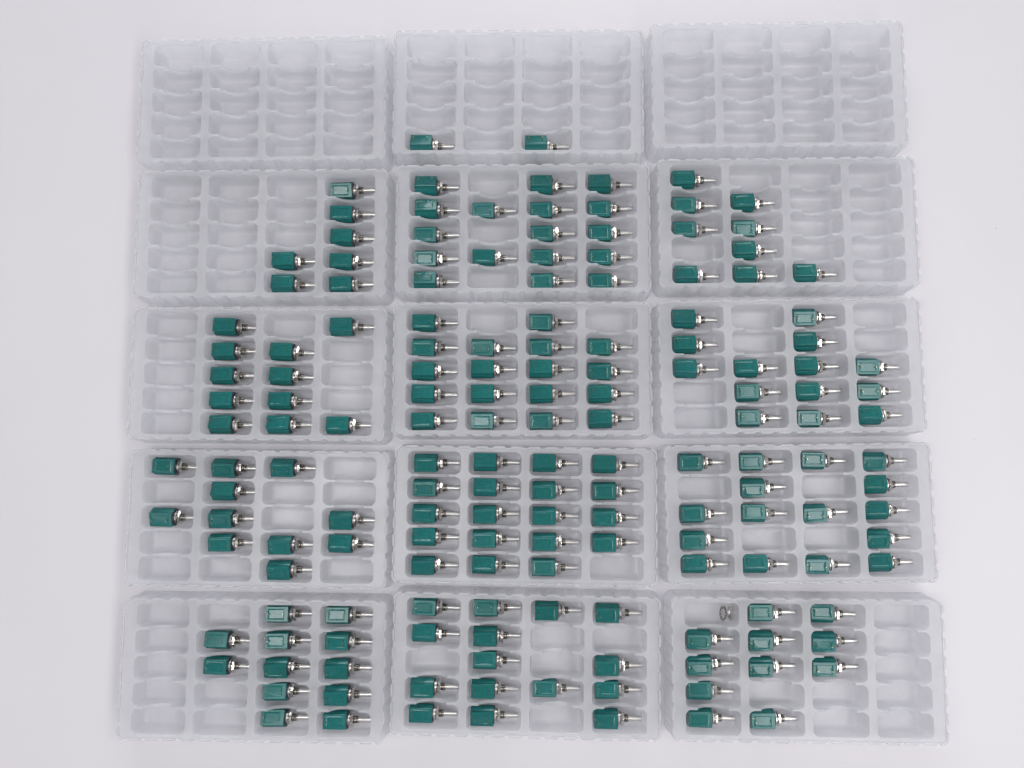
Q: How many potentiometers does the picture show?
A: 162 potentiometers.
